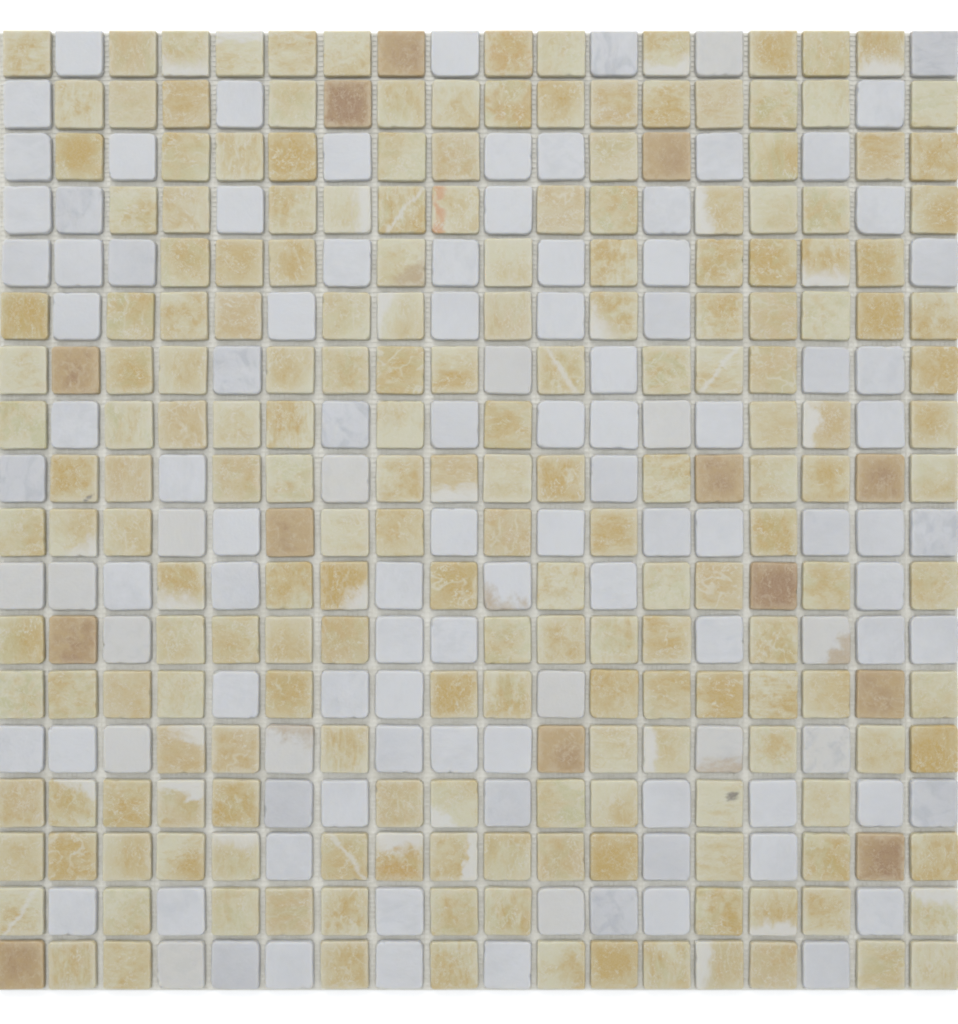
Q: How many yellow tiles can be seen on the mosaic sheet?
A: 200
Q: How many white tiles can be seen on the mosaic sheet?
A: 111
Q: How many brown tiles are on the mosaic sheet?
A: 13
